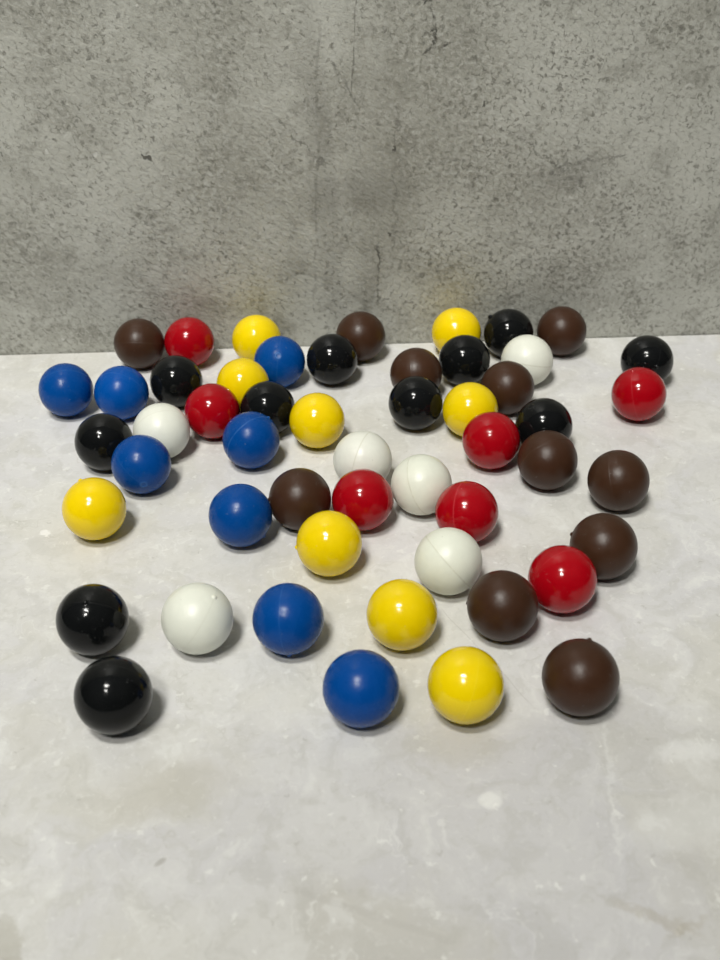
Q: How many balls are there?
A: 52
